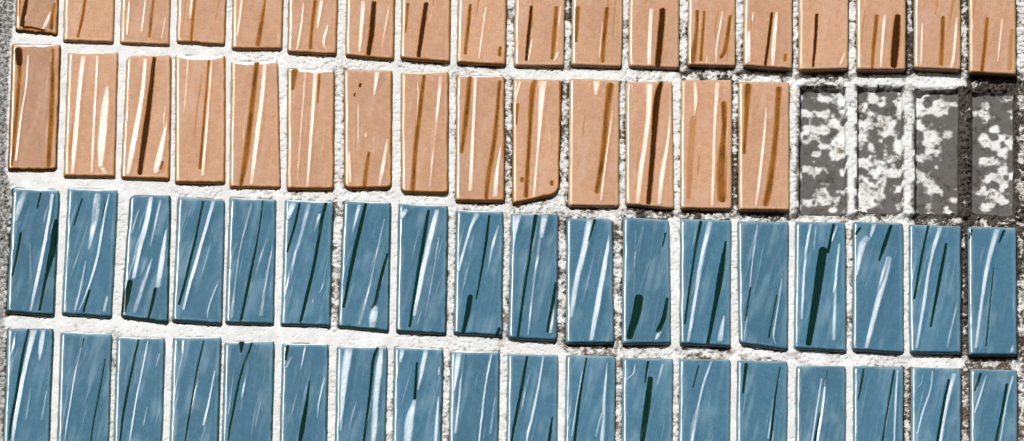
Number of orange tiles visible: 32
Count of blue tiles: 36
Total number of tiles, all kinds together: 68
